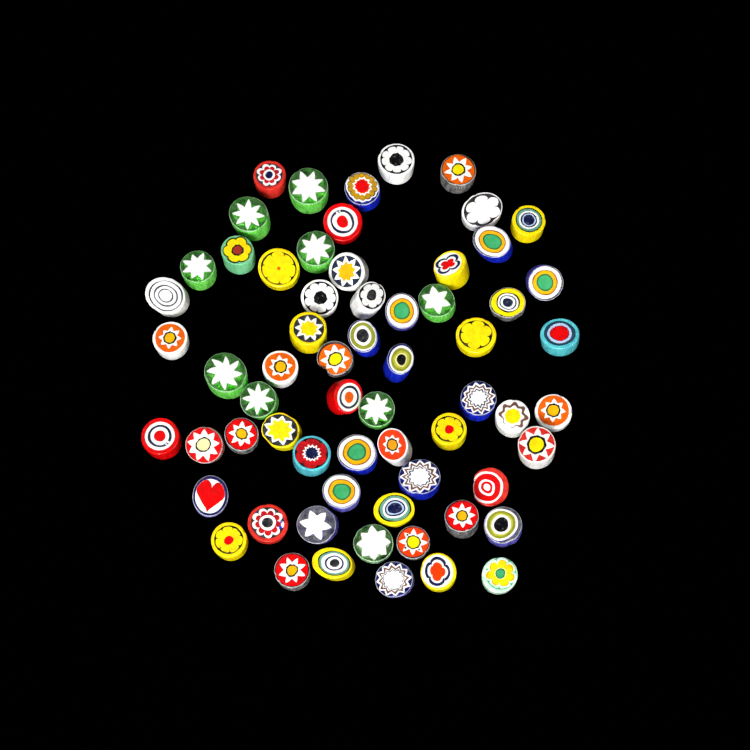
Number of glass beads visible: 64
